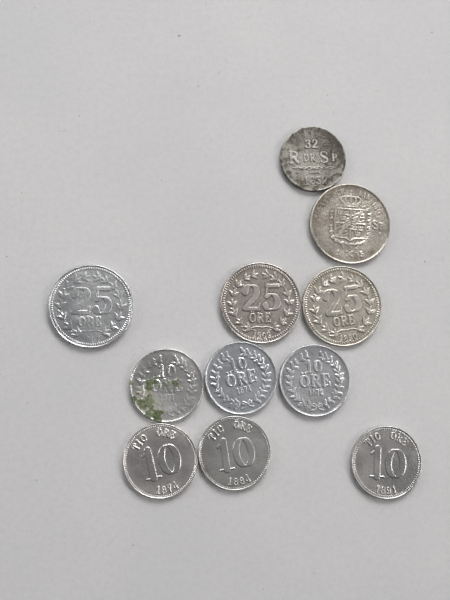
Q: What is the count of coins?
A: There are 11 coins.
